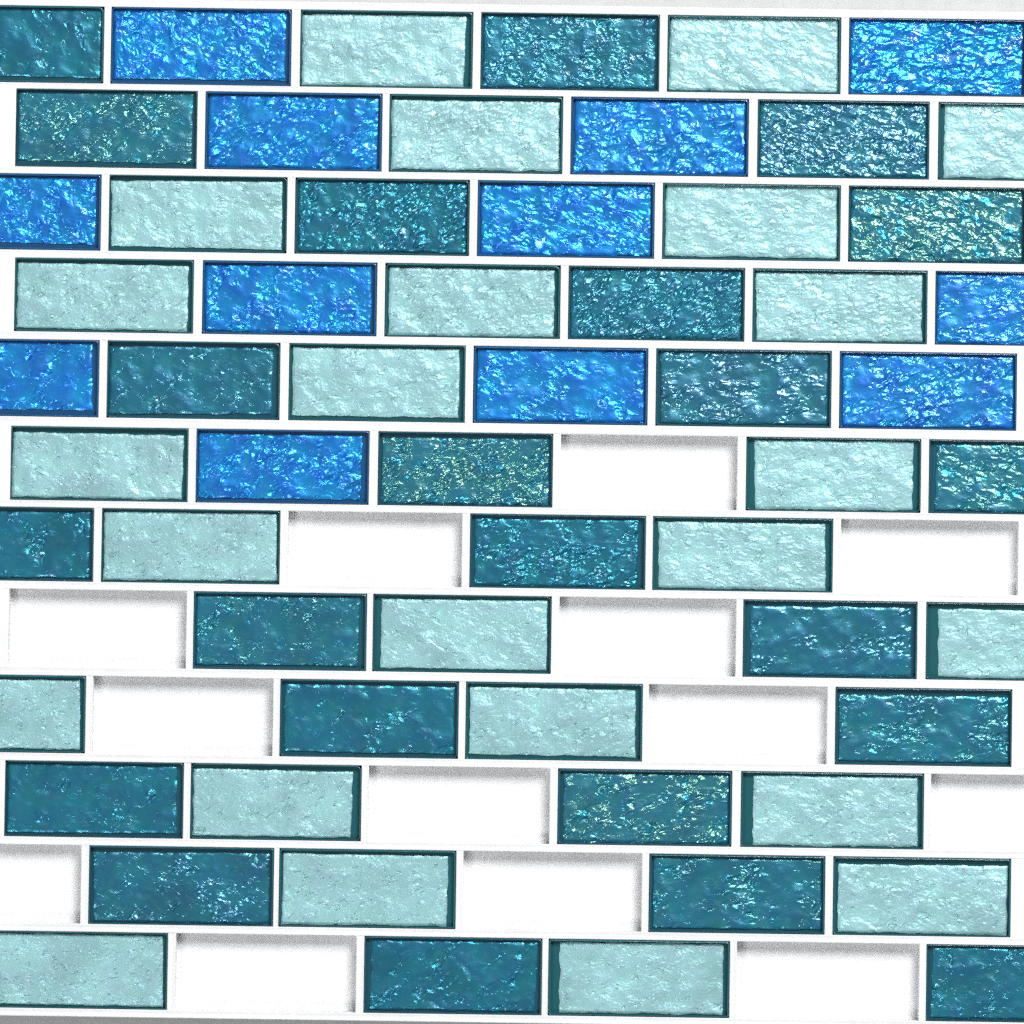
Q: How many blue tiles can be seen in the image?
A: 12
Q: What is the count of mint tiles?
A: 24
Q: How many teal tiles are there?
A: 23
